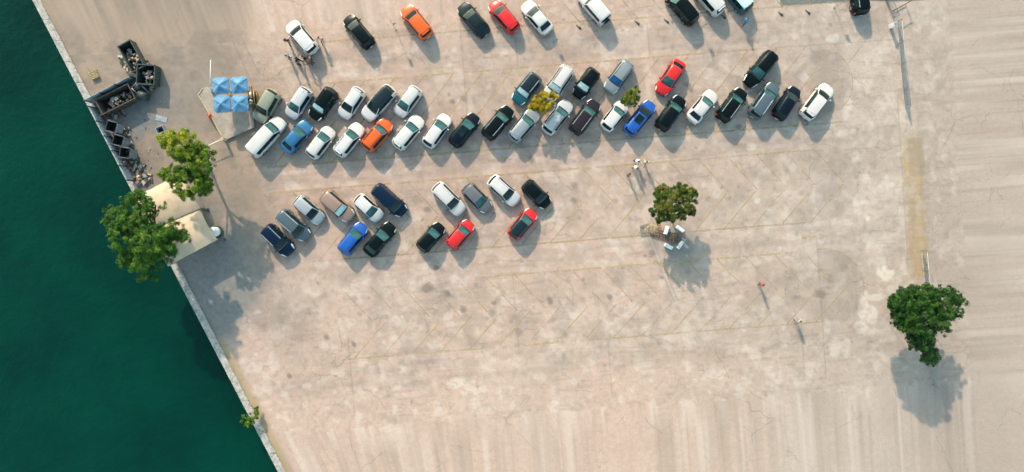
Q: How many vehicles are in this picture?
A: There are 58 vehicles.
